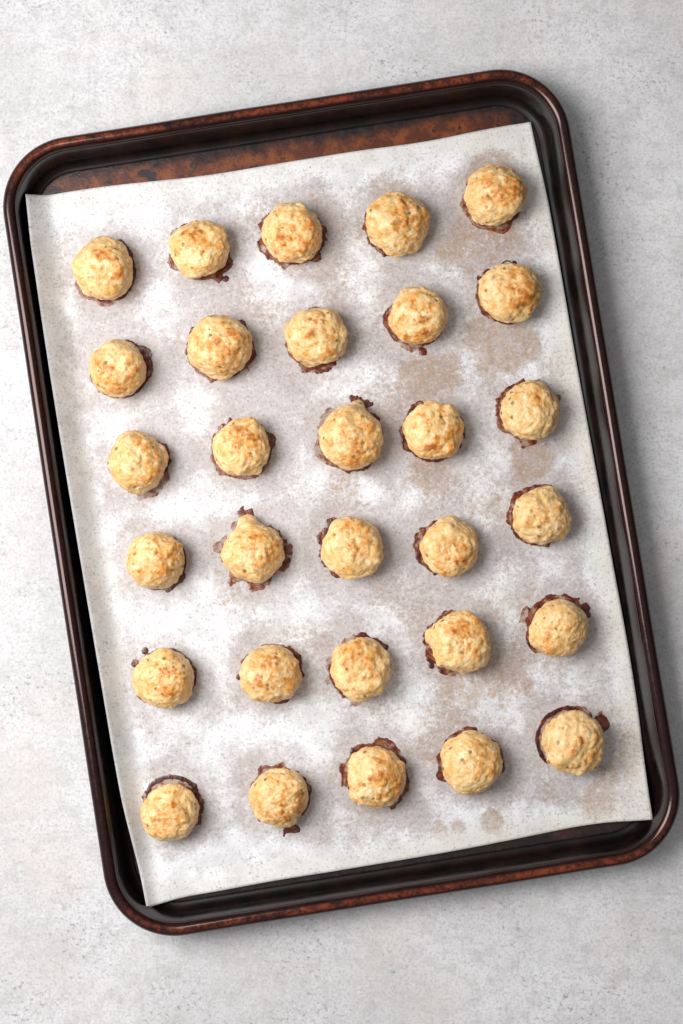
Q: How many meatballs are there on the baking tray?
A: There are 30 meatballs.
